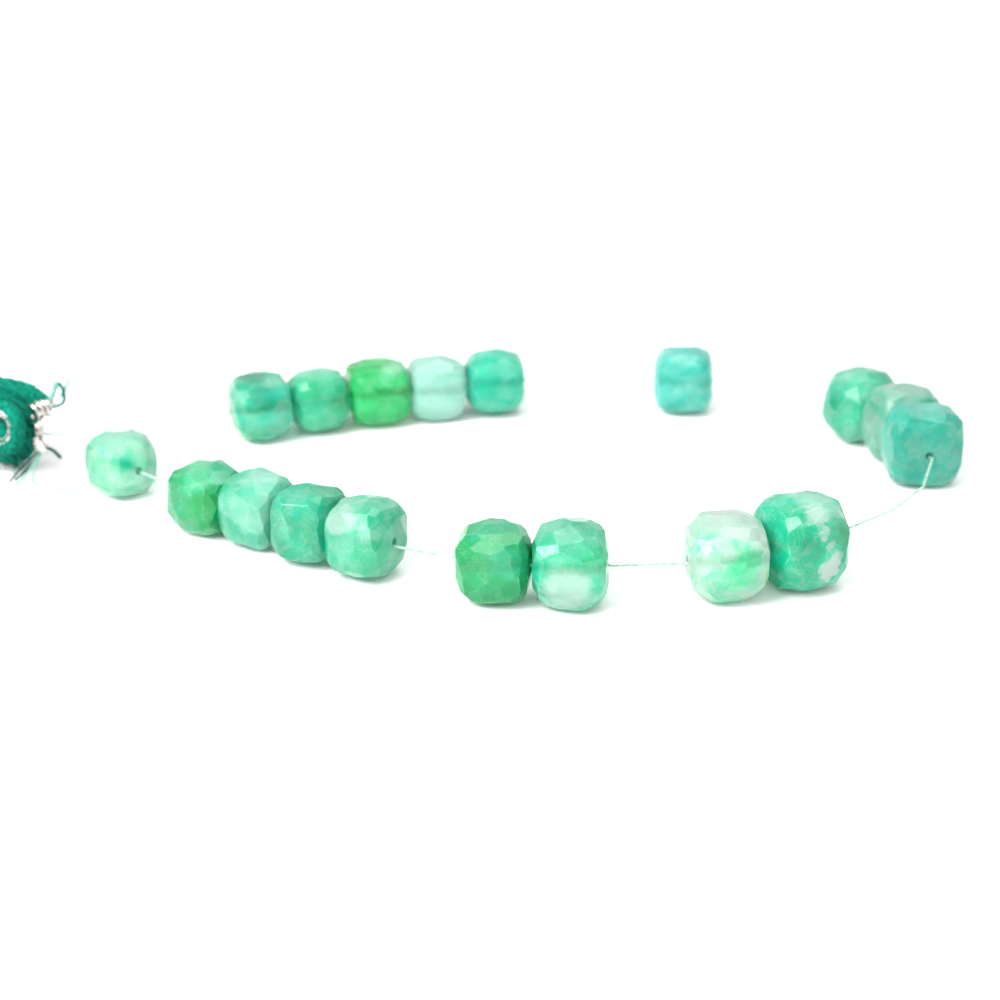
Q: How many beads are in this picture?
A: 18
